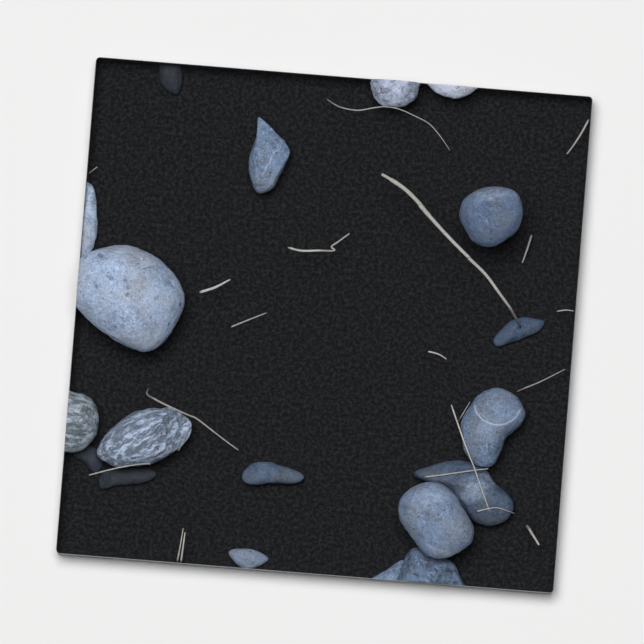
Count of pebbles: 19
